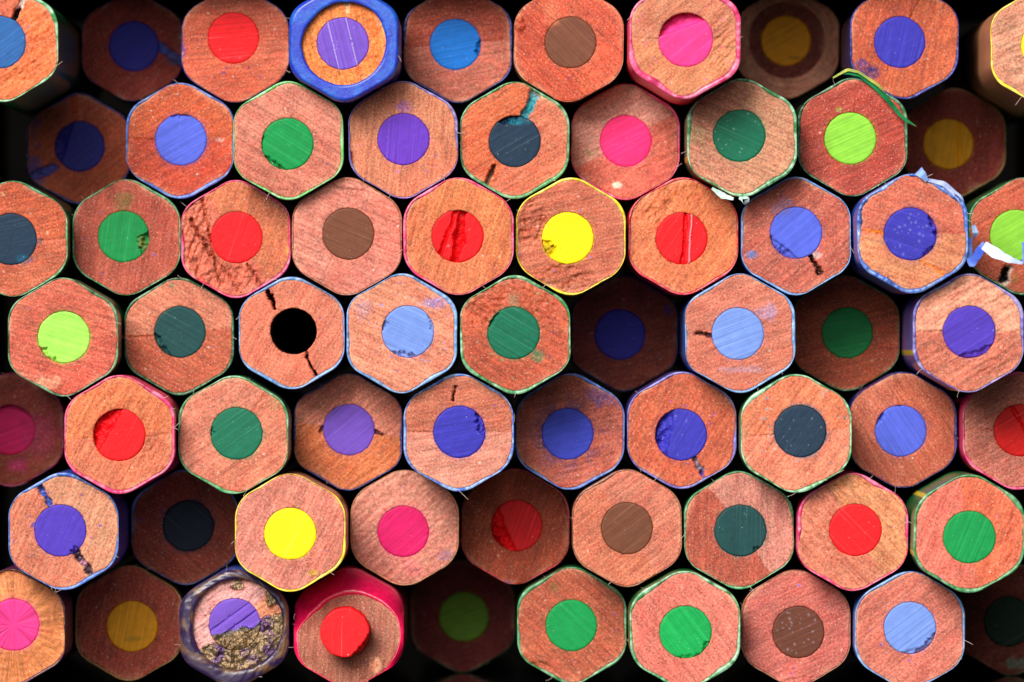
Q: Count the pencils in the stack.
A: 67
